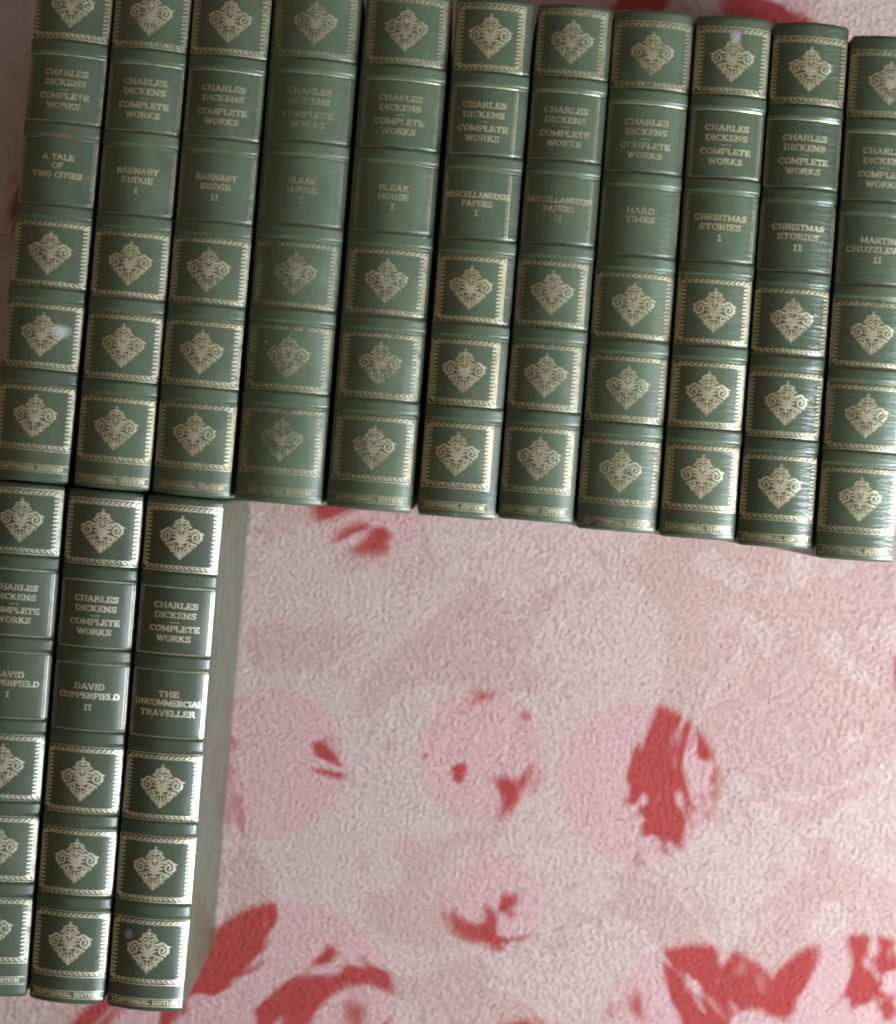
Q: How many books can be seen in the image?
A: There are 14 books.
